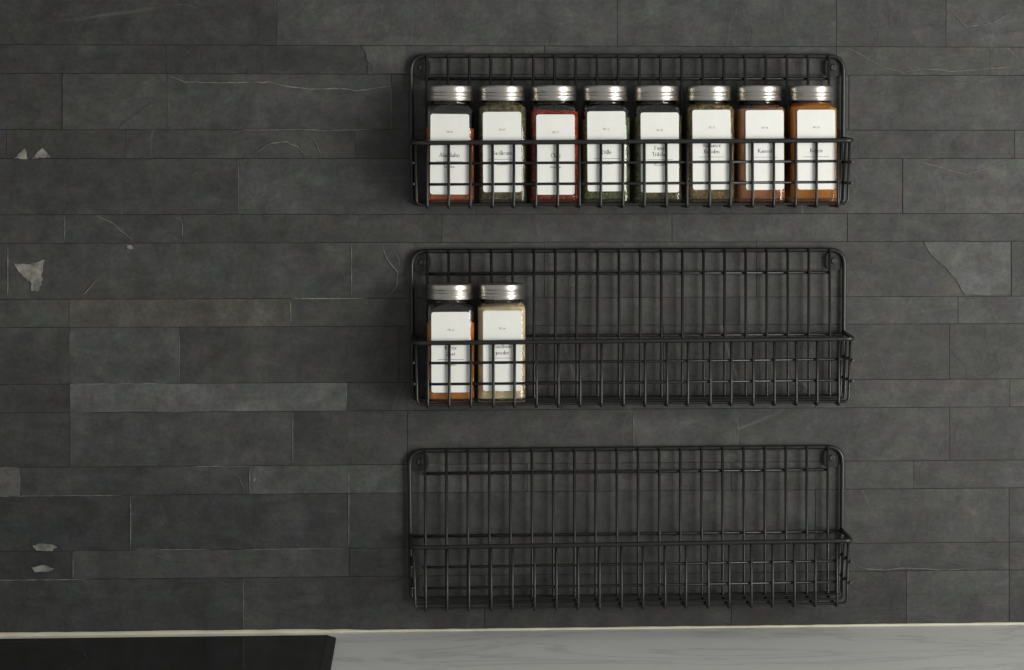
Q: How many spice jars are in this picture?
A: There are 10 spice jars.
